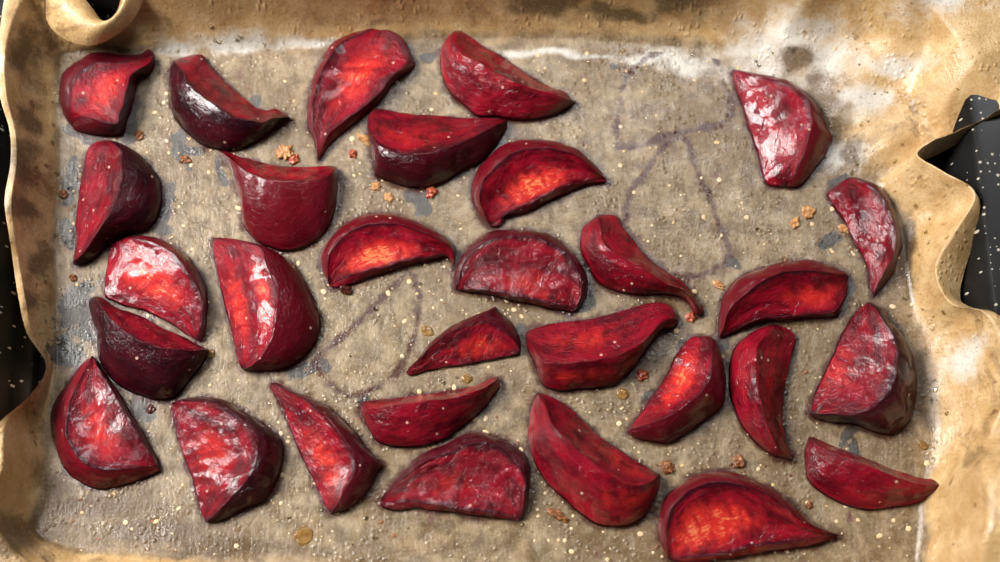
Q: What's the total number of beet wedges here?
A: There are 30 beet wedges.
